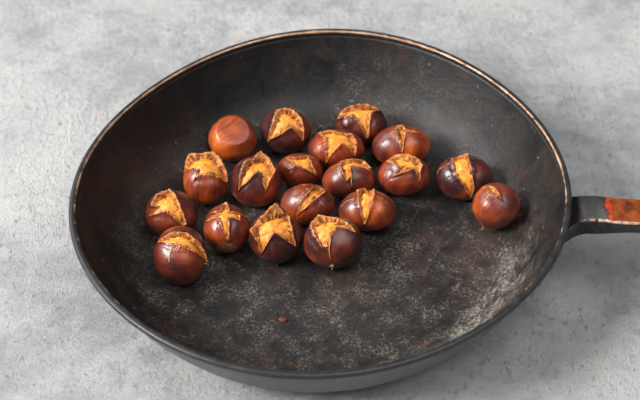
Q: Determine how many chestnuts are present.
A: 19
